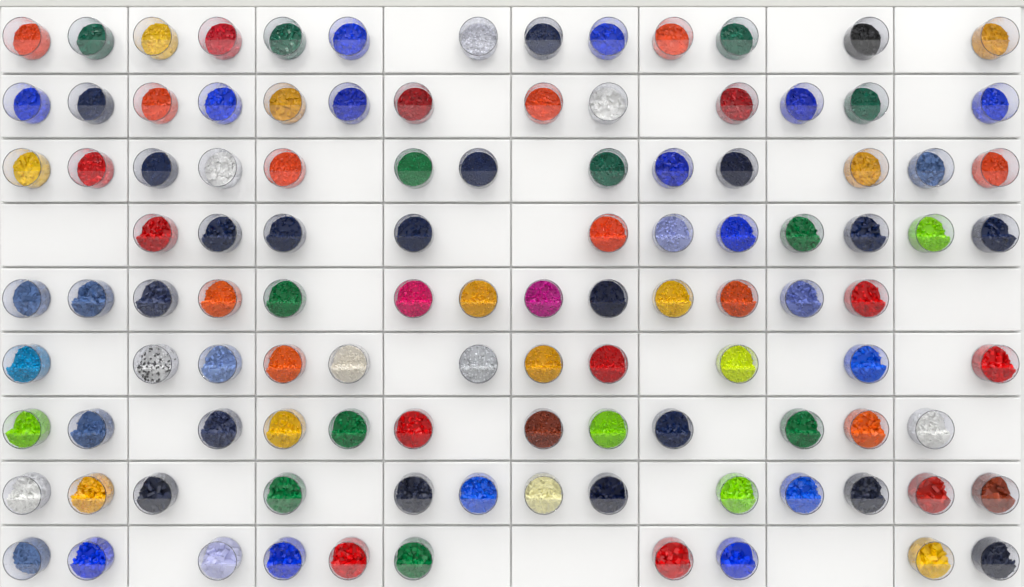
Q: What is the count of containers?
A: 109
